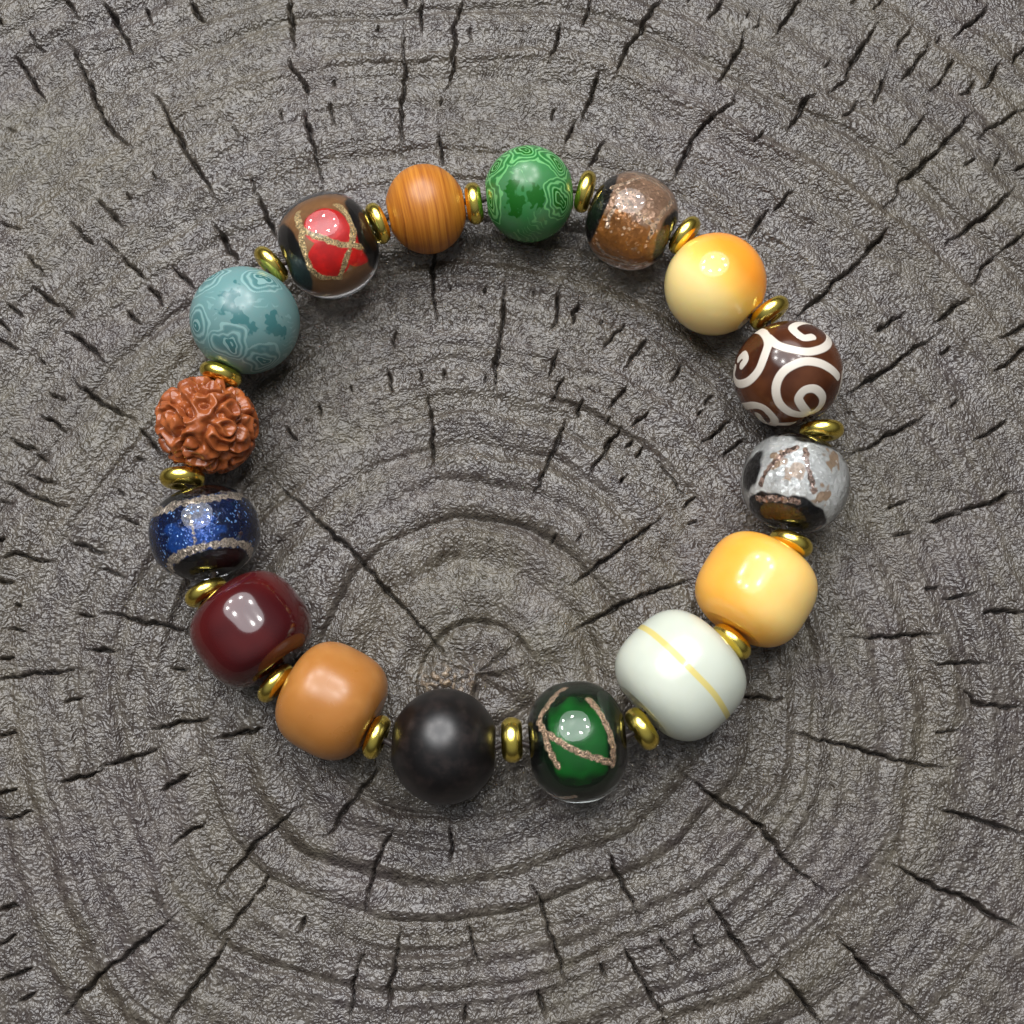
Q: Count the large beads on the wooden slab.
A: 16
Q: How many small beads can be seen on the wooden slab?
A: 16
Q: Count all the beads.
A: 32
